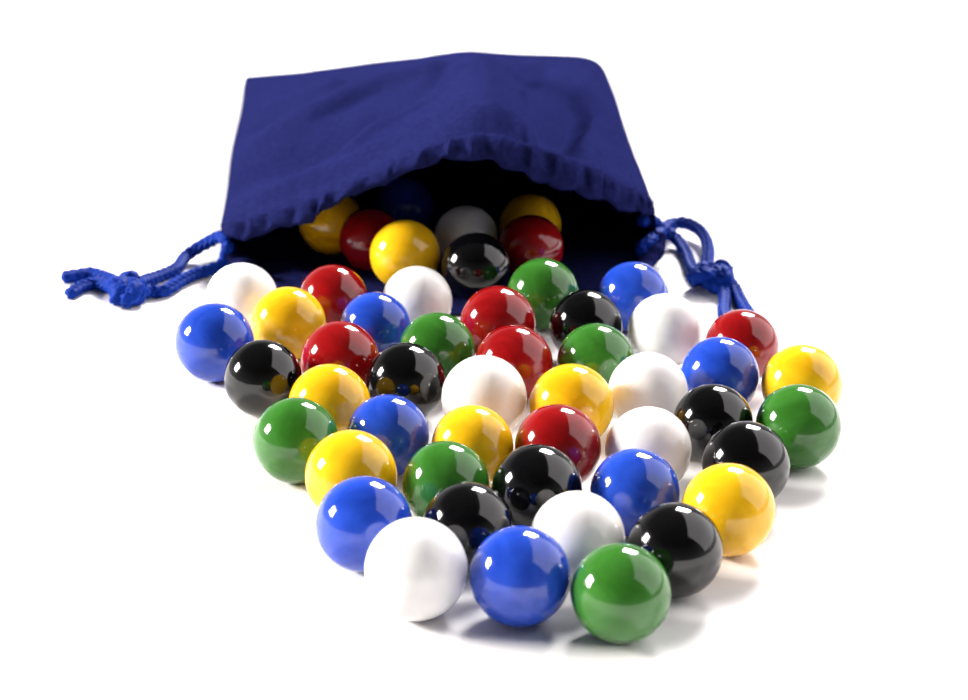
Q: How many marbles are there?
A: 52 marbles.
